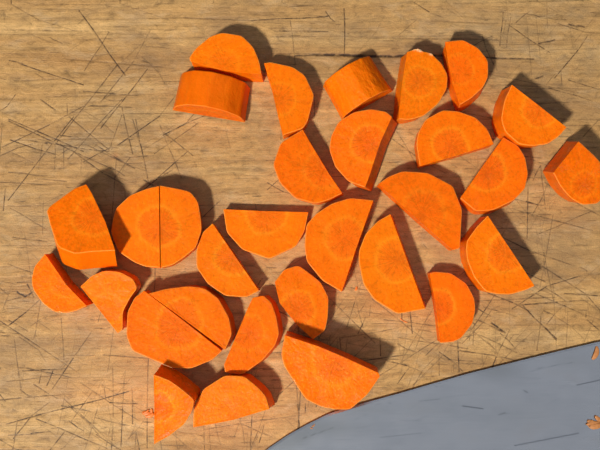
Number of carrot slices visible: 31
